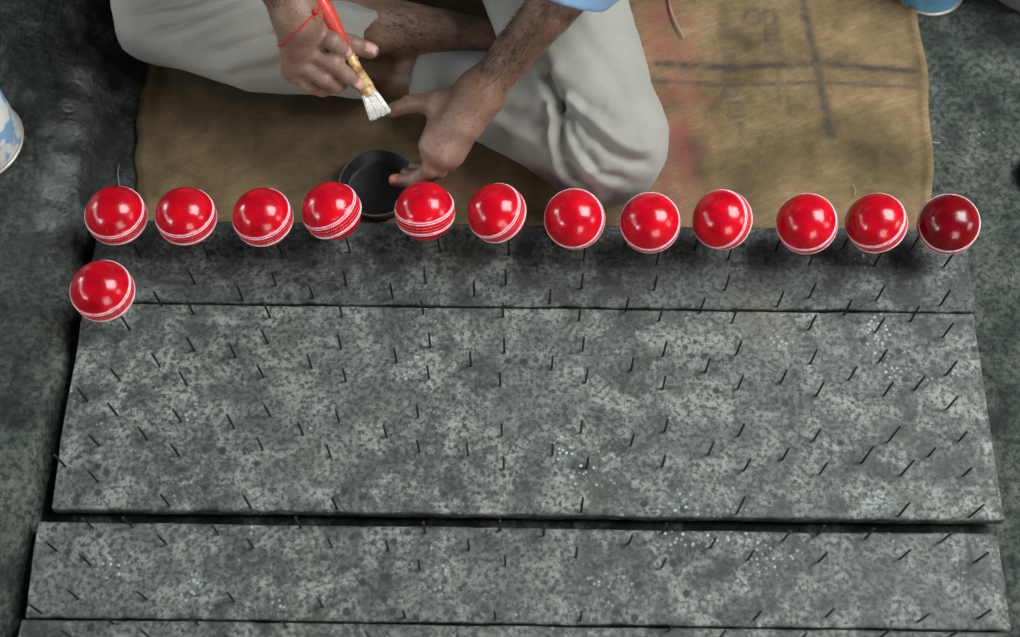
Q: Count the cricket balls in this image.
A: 13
